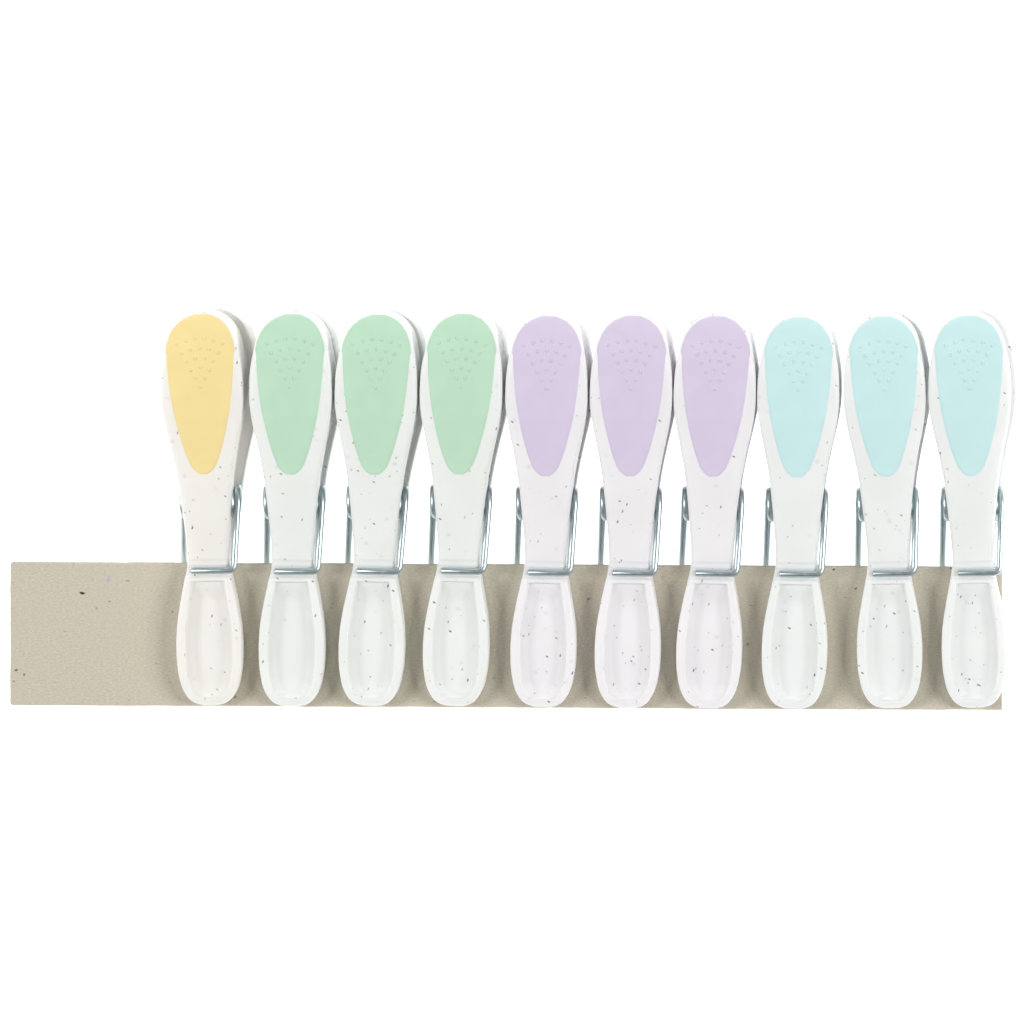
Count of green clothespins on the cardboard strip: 3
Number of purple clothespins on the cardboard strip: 3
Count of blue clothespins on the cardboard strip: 3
